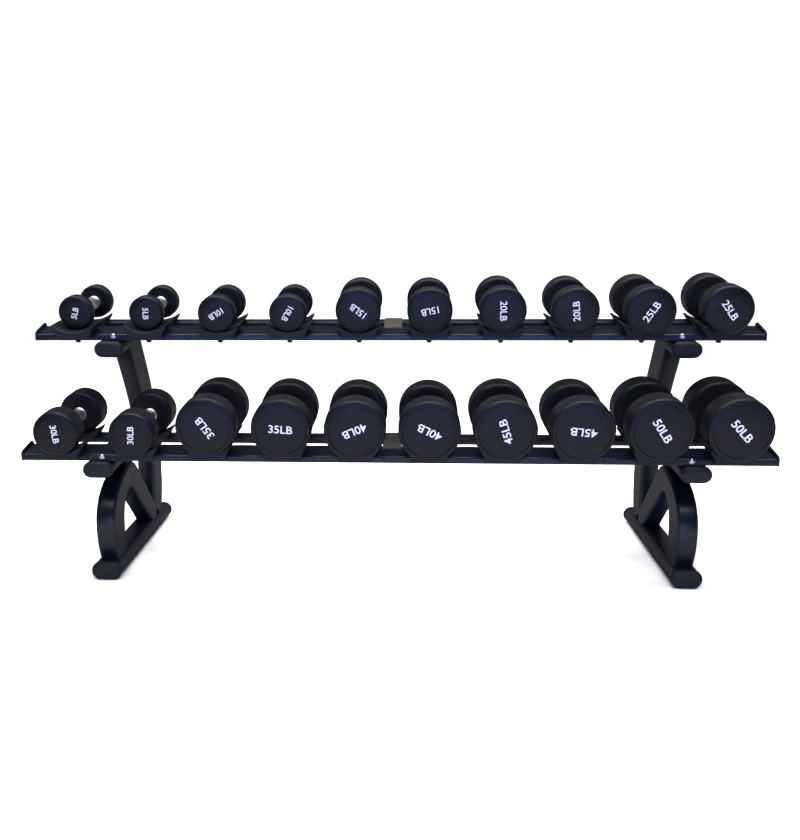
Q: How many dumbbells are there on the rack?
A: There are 20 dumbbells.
